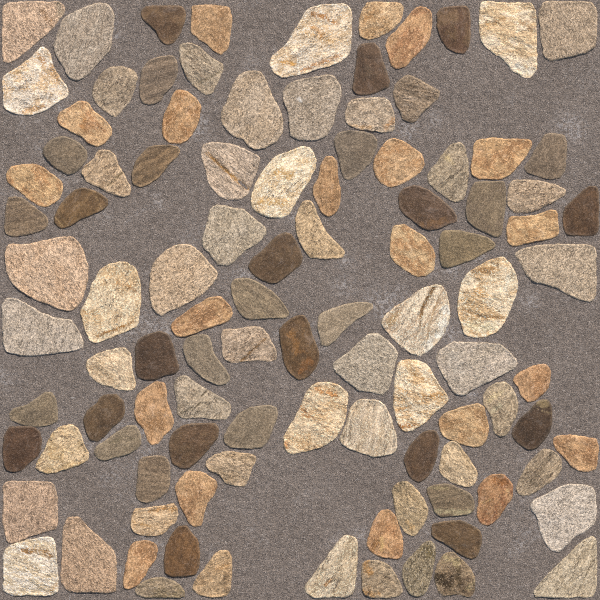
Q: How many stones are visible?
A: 104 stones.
